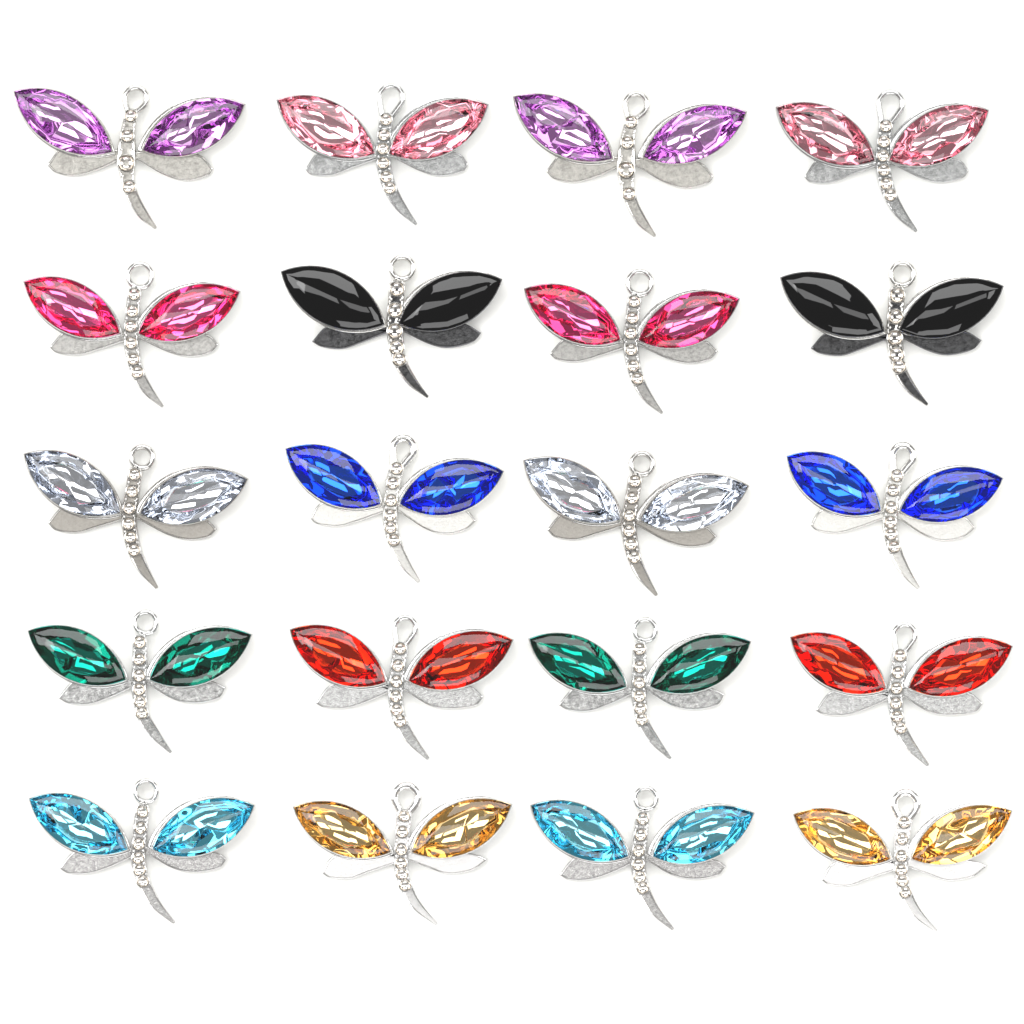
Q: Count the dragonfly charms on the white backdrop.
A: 20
